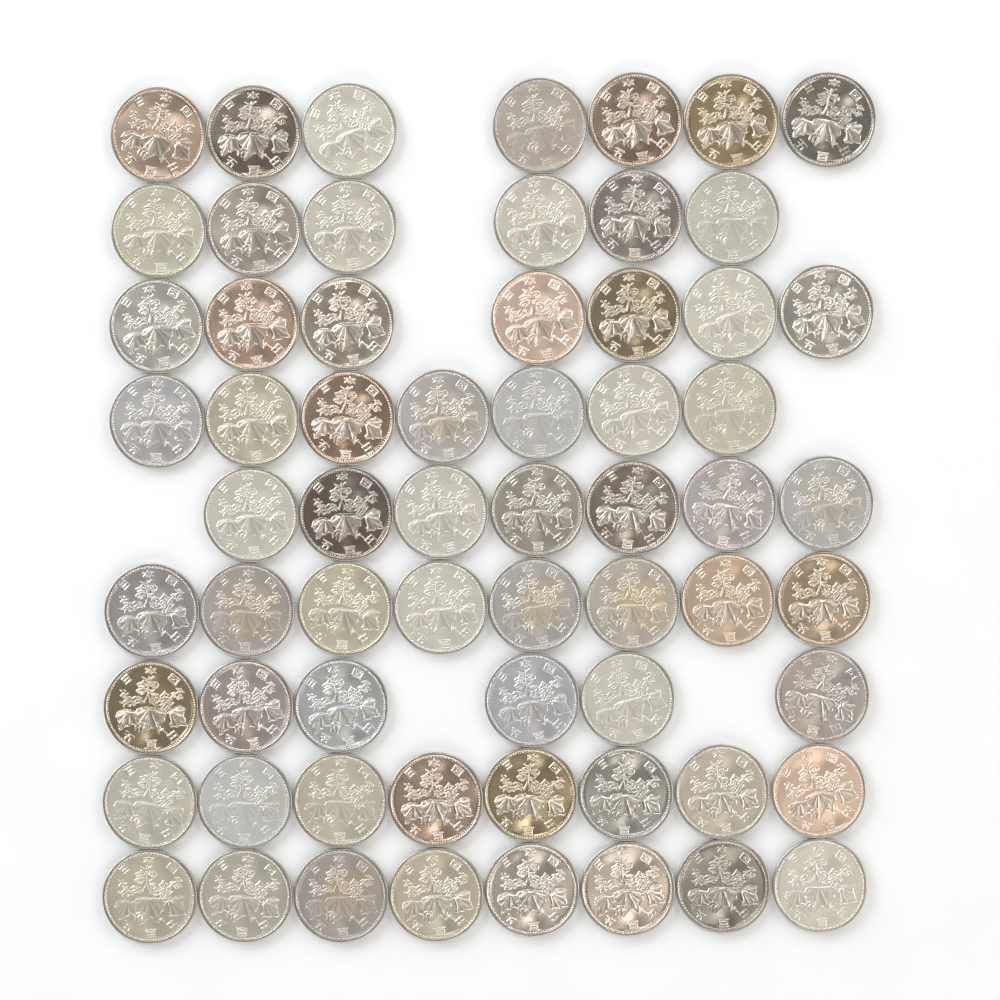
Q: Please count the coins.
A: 64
